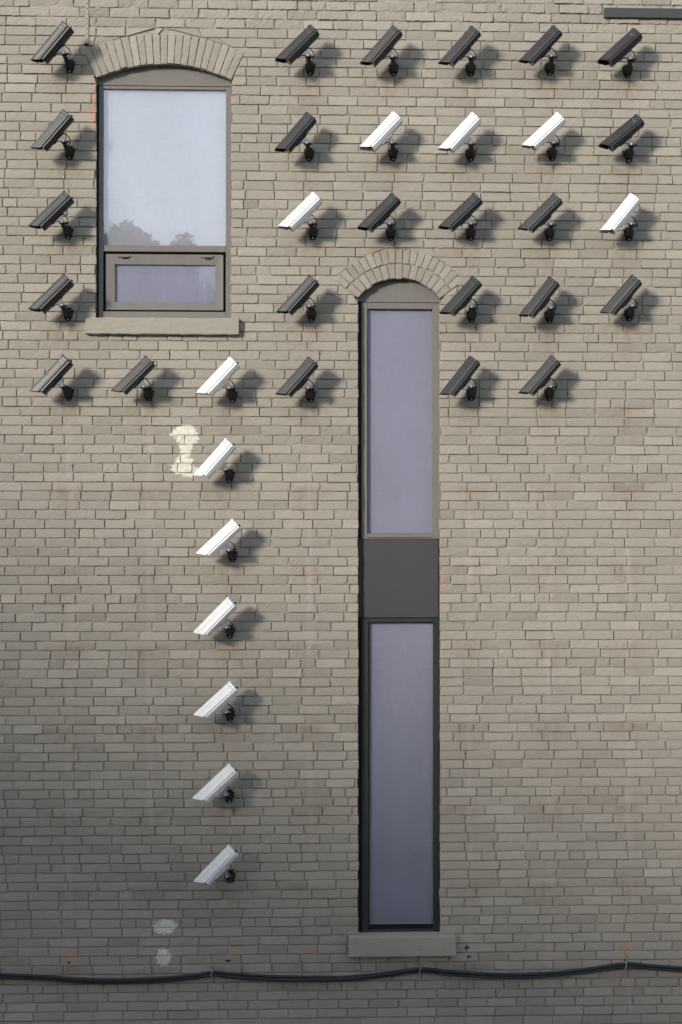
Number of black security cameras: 23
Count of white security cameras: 12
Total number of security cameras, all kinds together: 35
